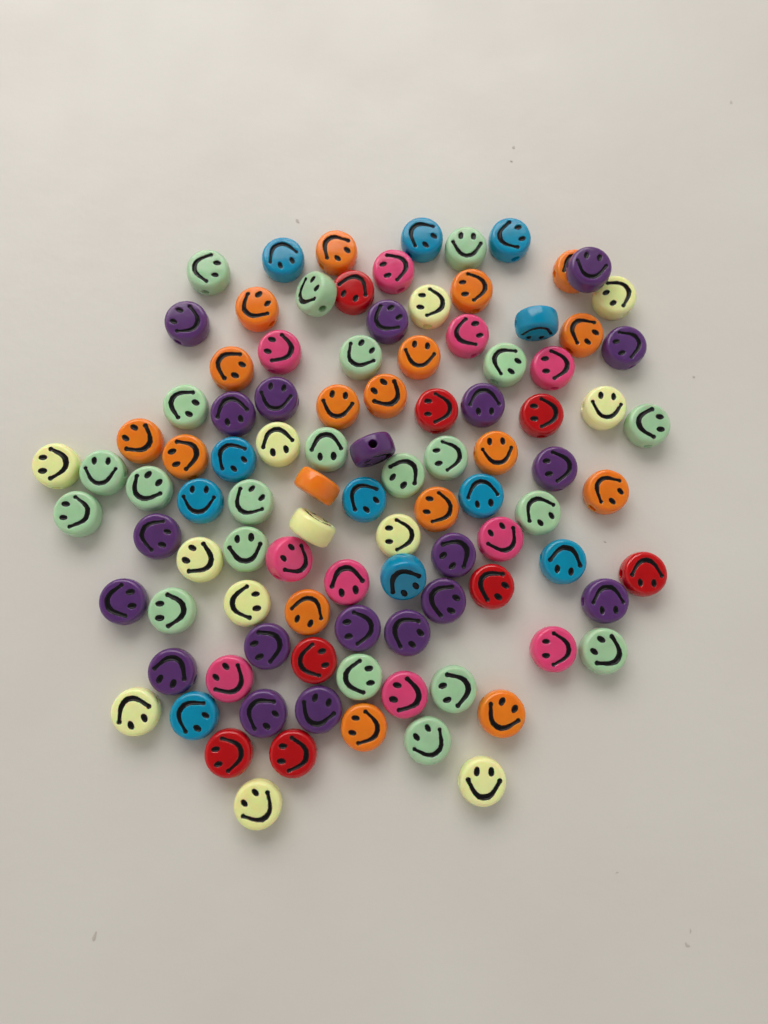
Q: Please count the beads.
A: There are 100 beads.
